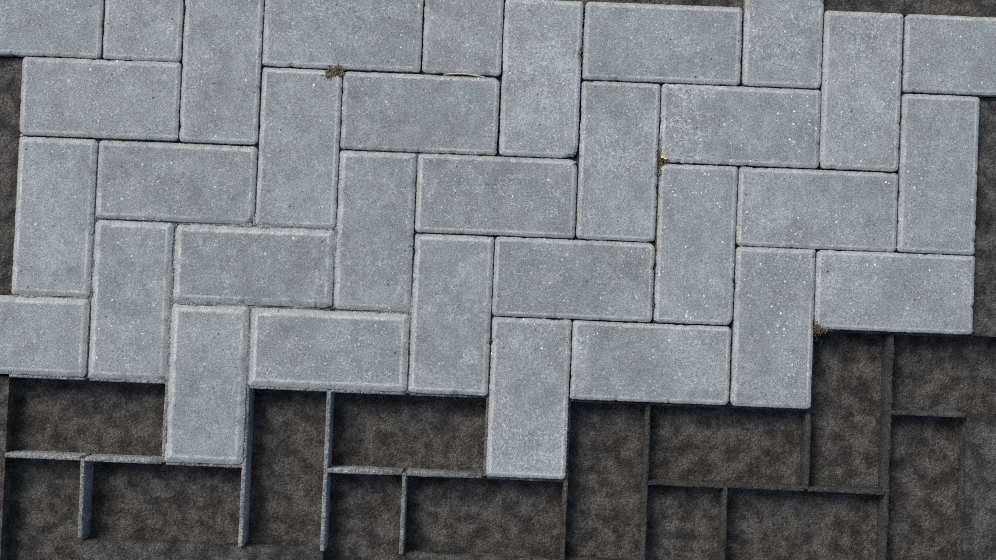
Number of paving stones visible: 33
